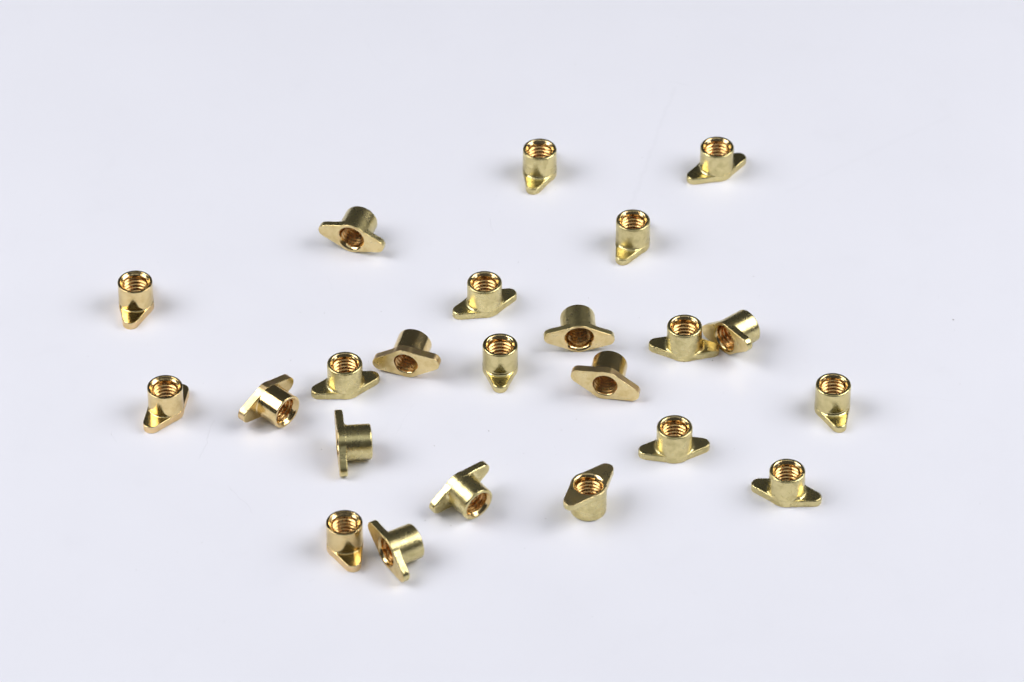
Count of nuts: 23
